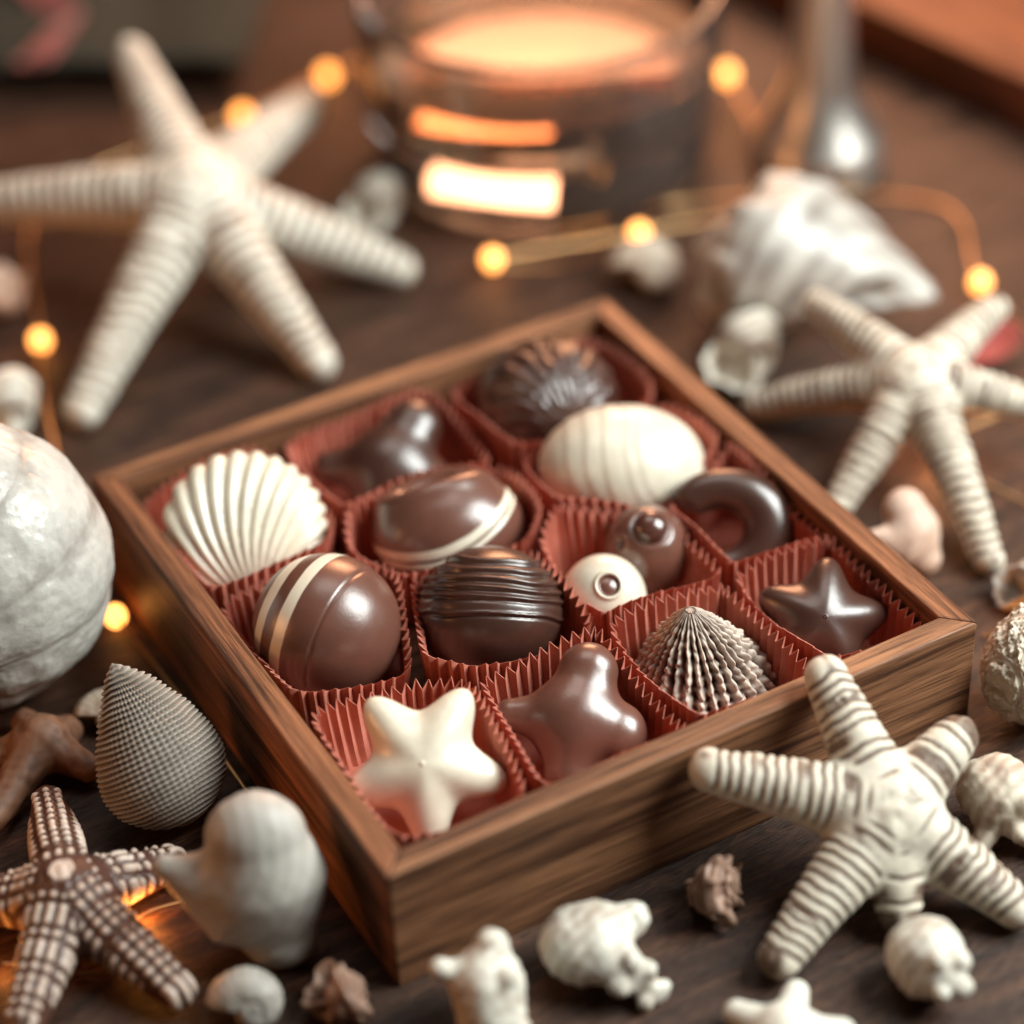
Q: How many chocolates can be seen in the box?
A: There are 14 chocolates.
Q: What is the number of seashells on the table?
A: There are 20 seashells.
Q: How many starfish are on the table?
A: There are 6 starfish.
